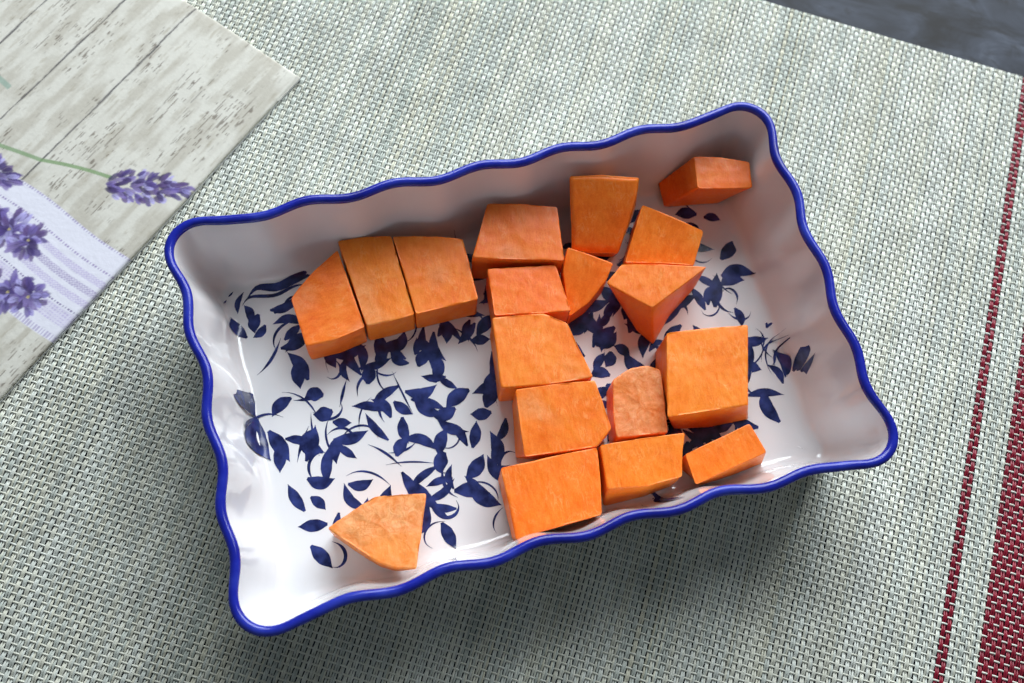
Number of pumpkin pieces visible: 18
